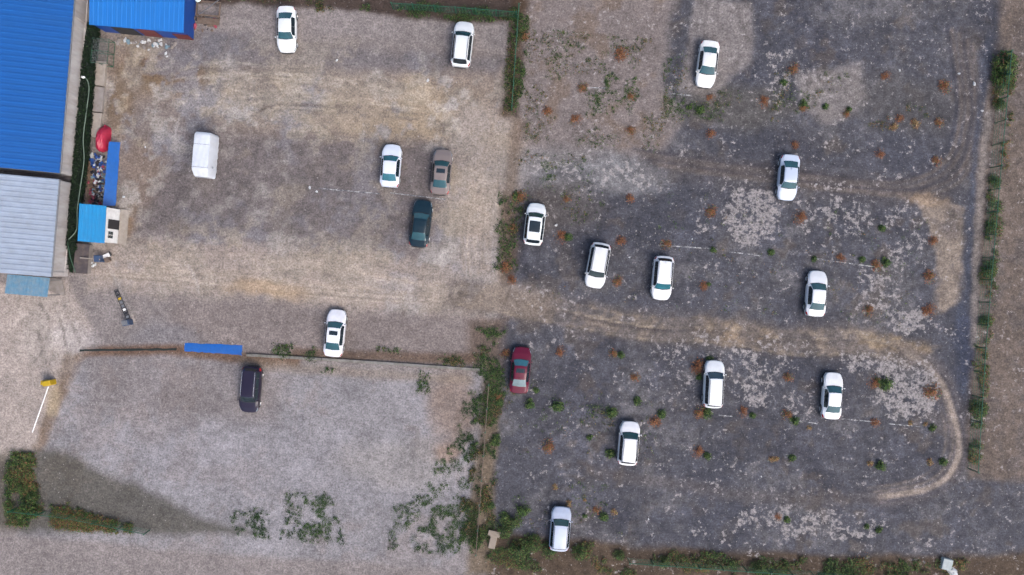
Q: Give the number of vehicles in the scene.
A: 19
